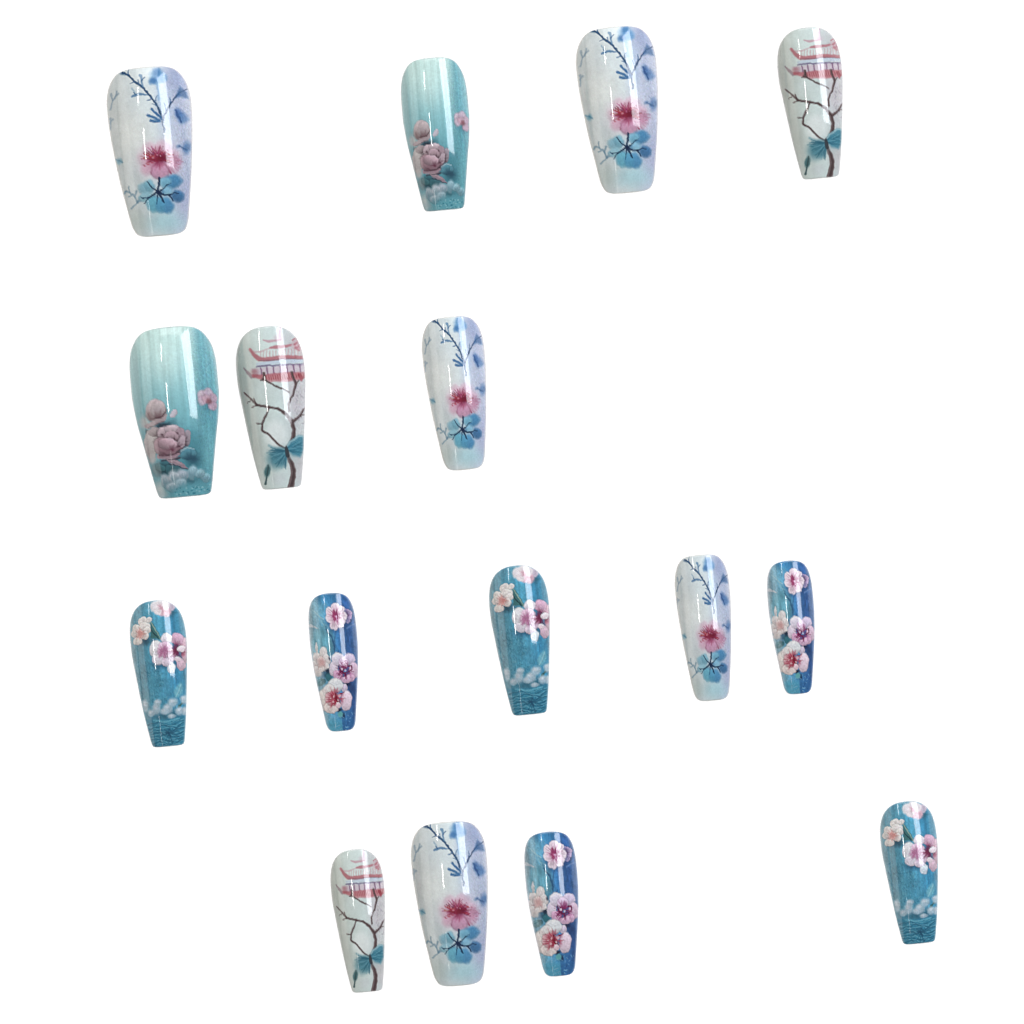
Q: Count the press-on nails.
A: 16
